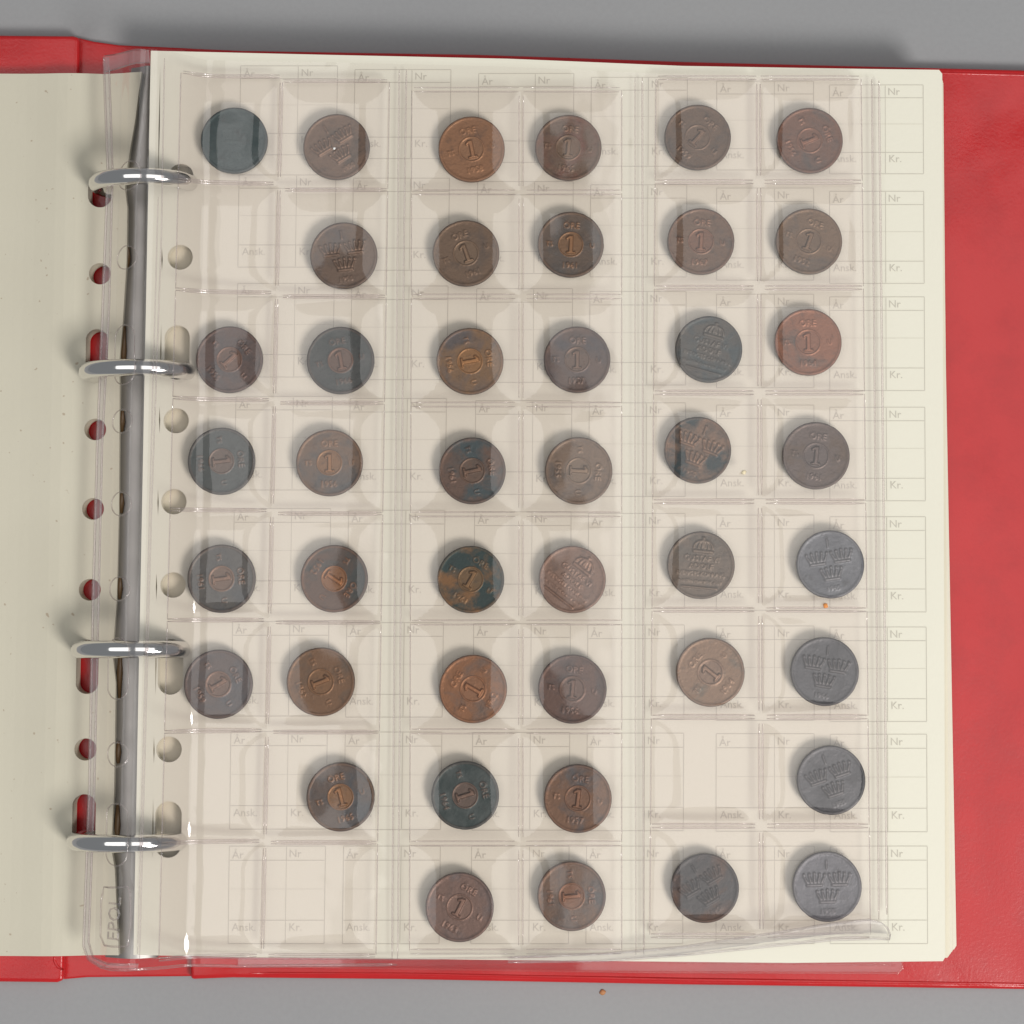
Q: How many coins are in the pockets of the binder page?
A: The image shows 43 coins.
